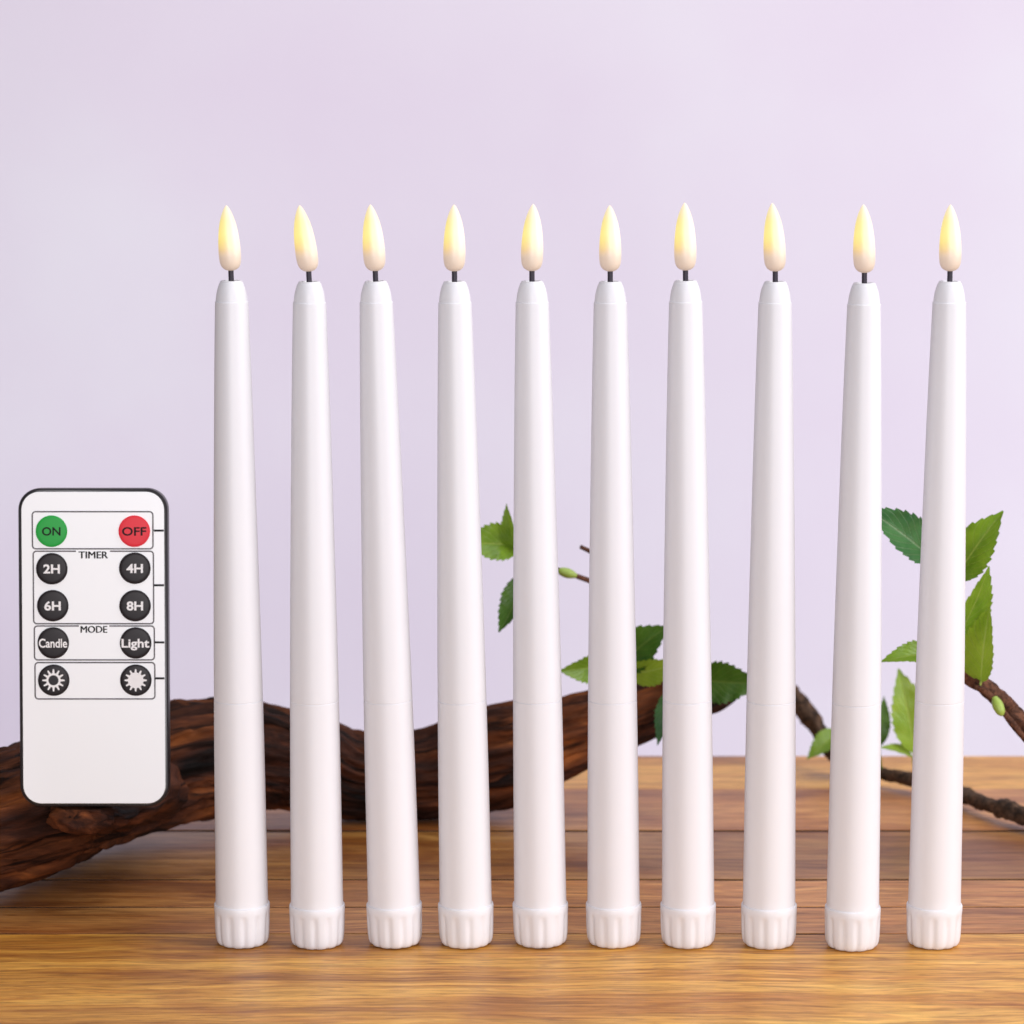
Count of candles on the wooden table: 10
